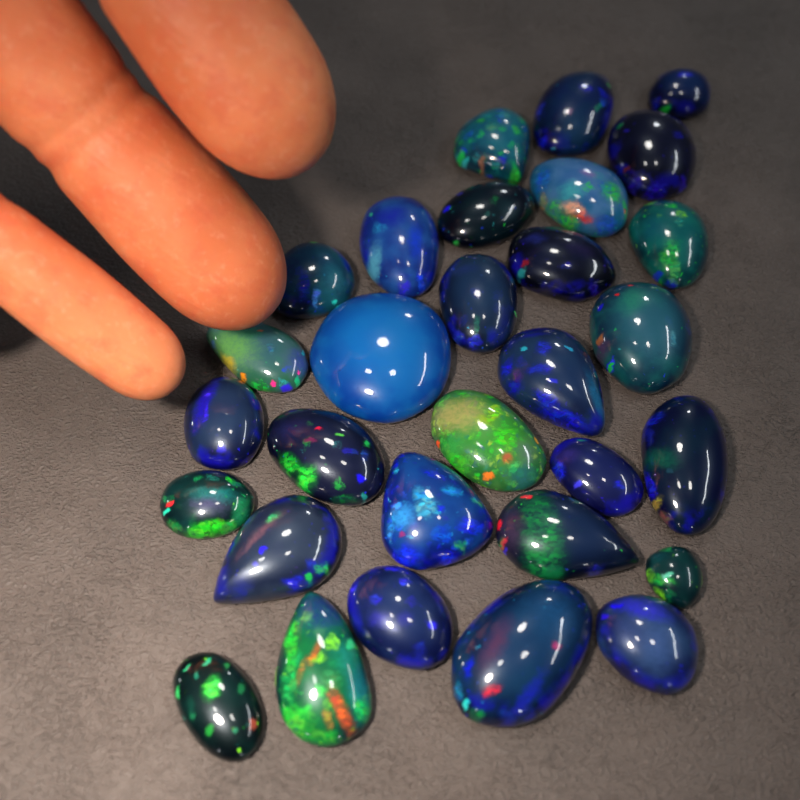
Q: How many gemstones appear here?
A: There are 30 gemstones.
